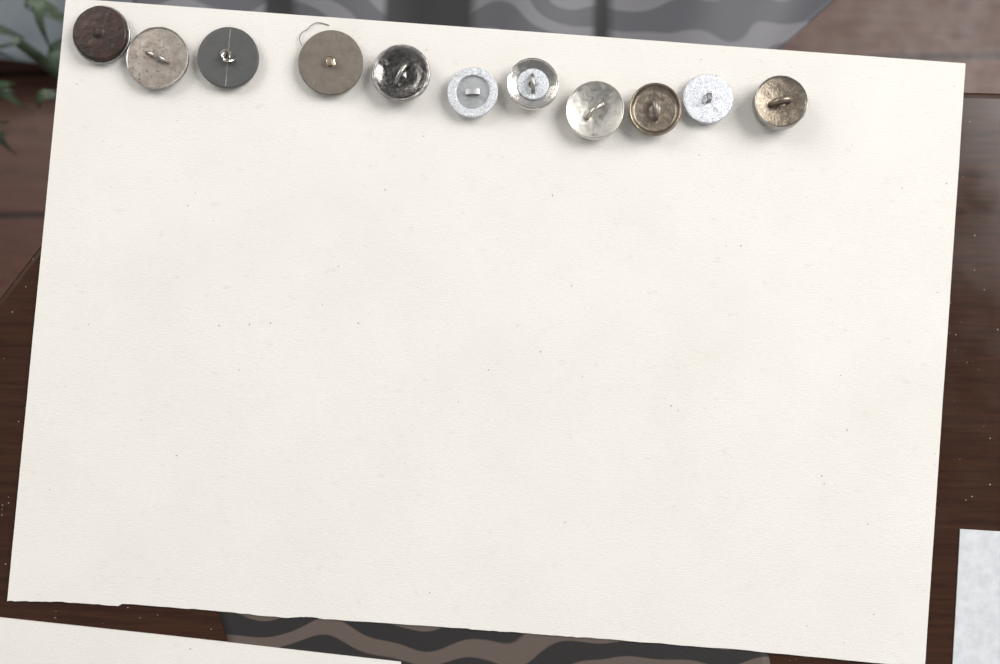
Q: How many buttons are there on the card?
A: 11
